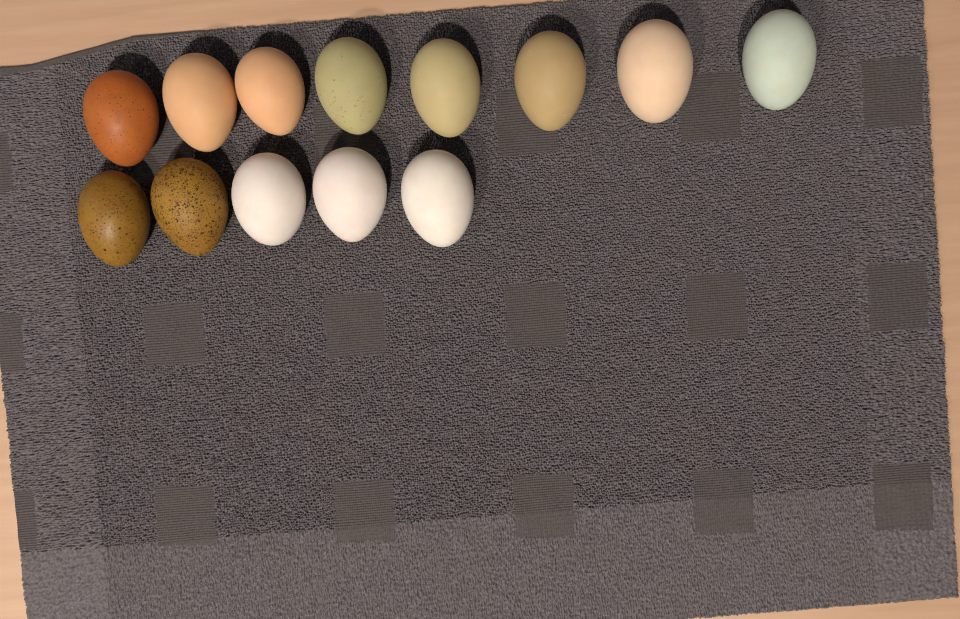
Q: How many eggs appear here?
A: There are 13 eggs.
